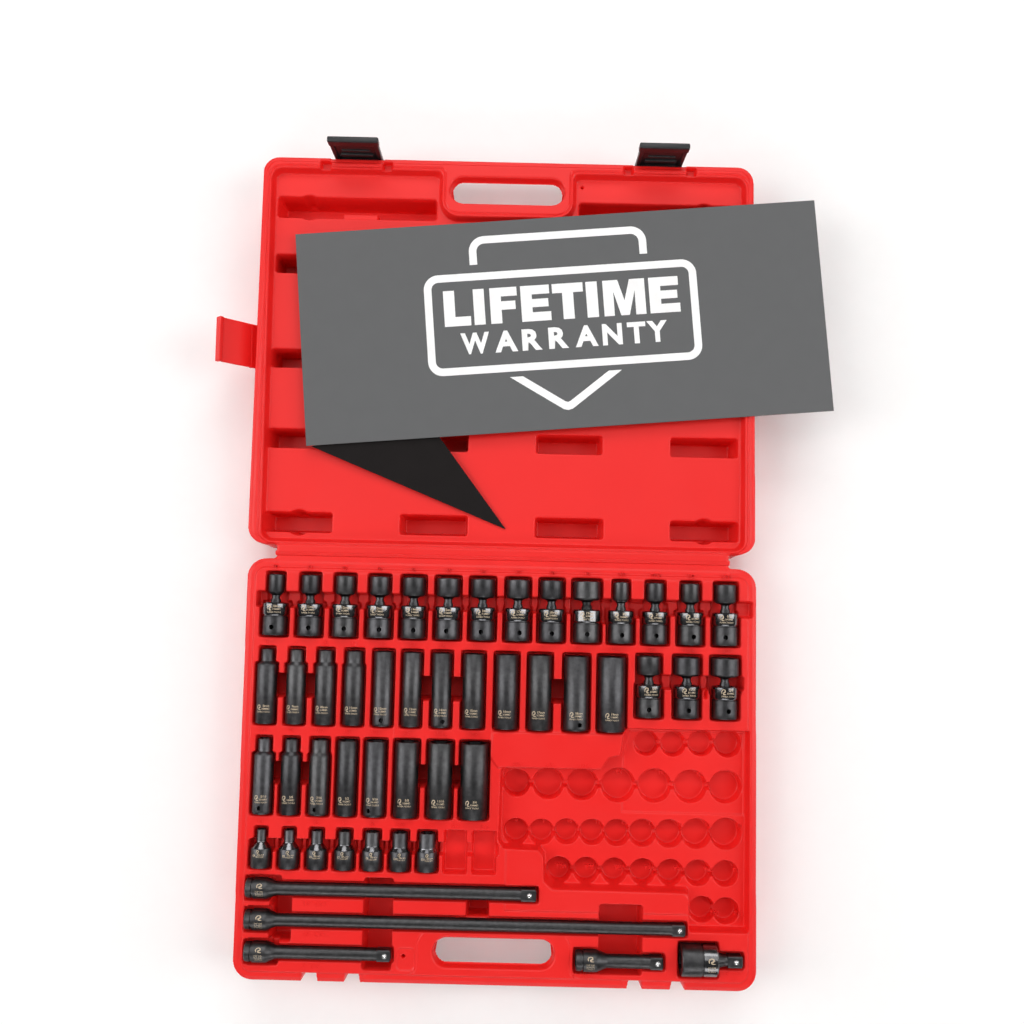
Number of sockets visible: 44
